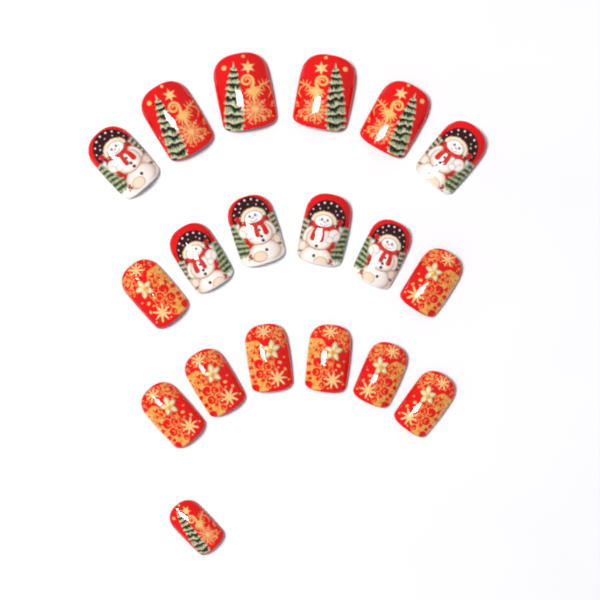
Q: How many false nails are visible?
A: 19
